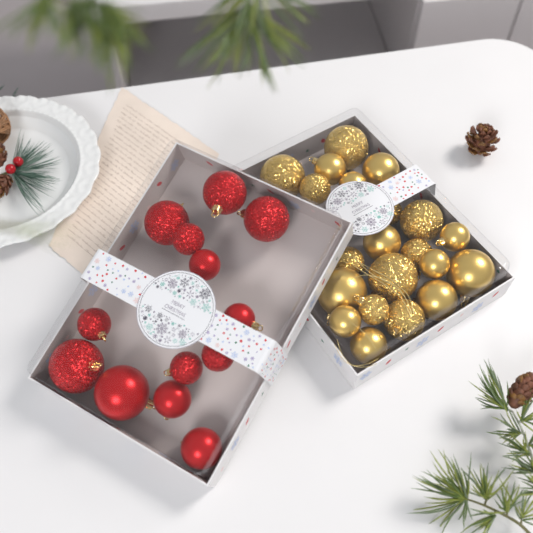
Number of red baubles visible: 13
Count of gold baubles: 21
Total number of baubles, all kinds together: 34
